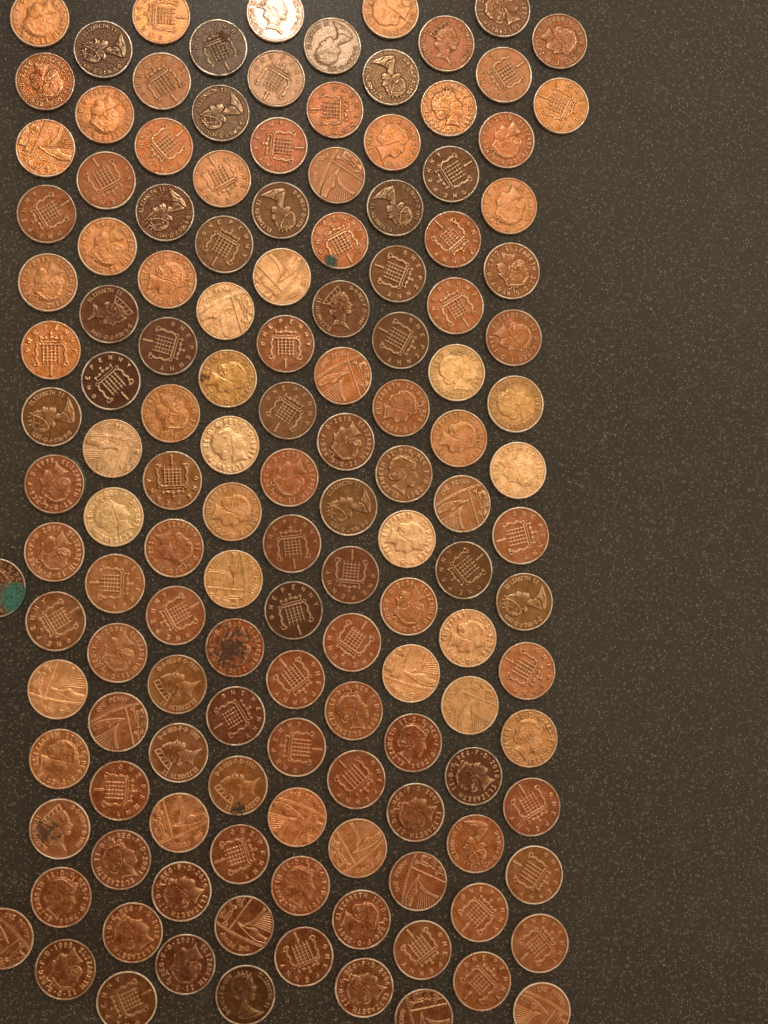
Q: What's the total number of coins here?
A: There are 141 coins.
